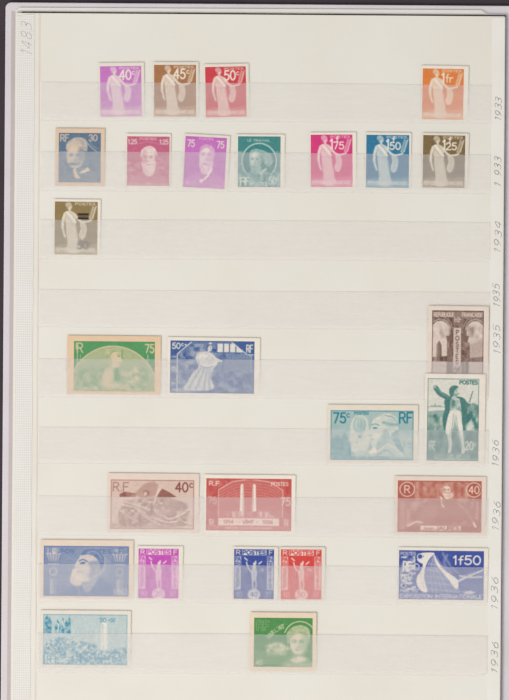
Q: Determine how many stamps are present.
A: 27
